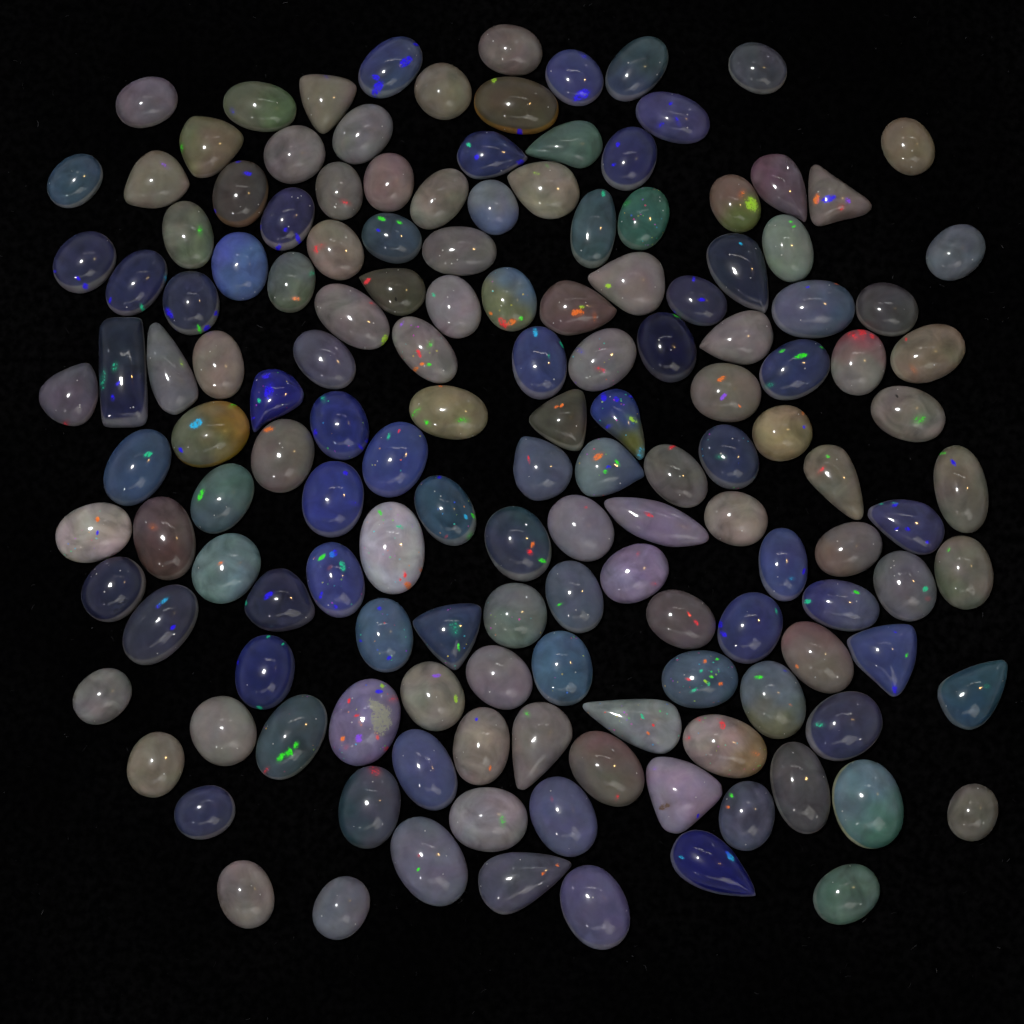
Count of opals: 149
